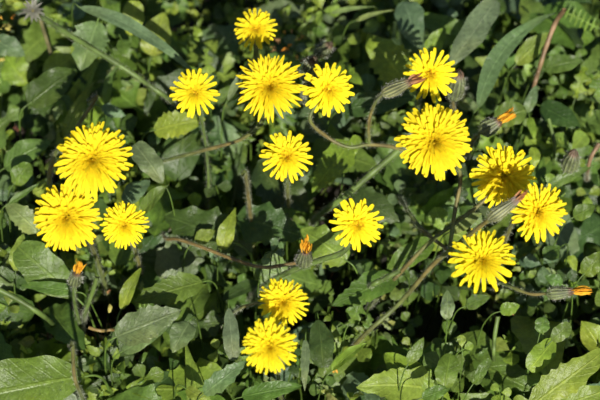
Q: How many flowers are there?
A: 16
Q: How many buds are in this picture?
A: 10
